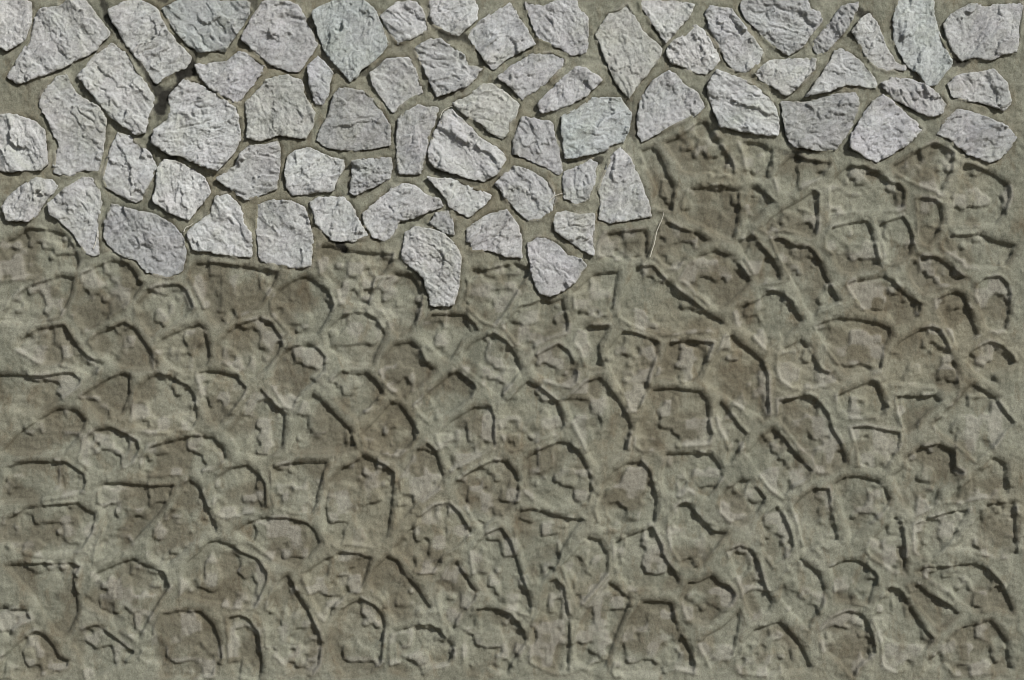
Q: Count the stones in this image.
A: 66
